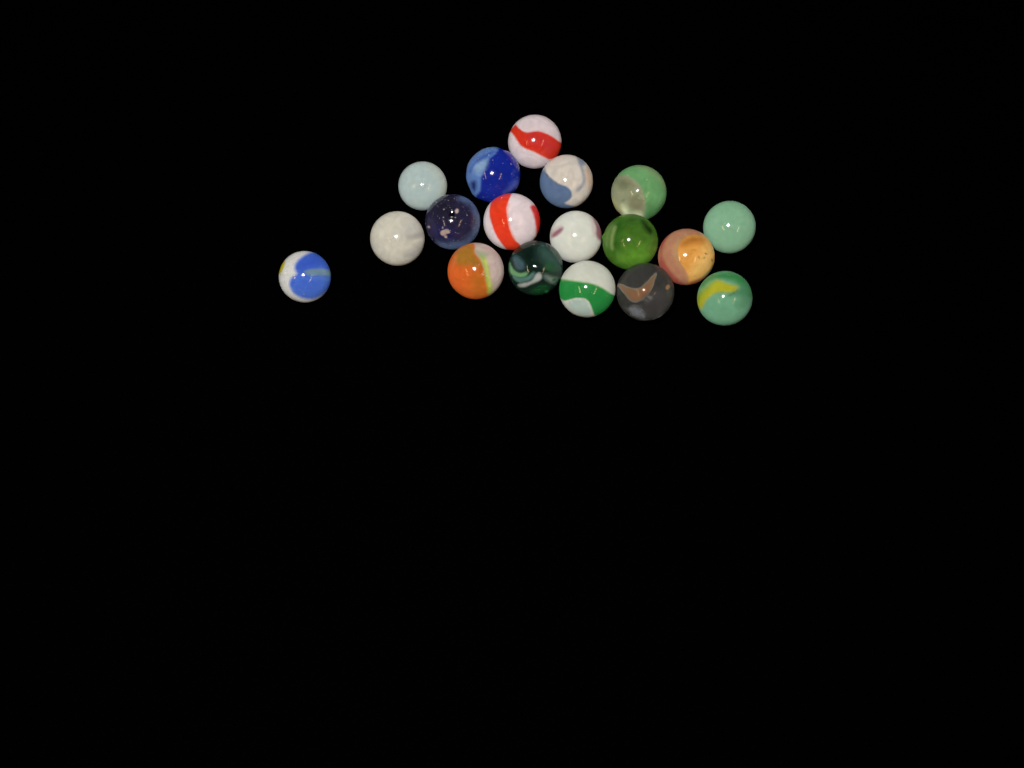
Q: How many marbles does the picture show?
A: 18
